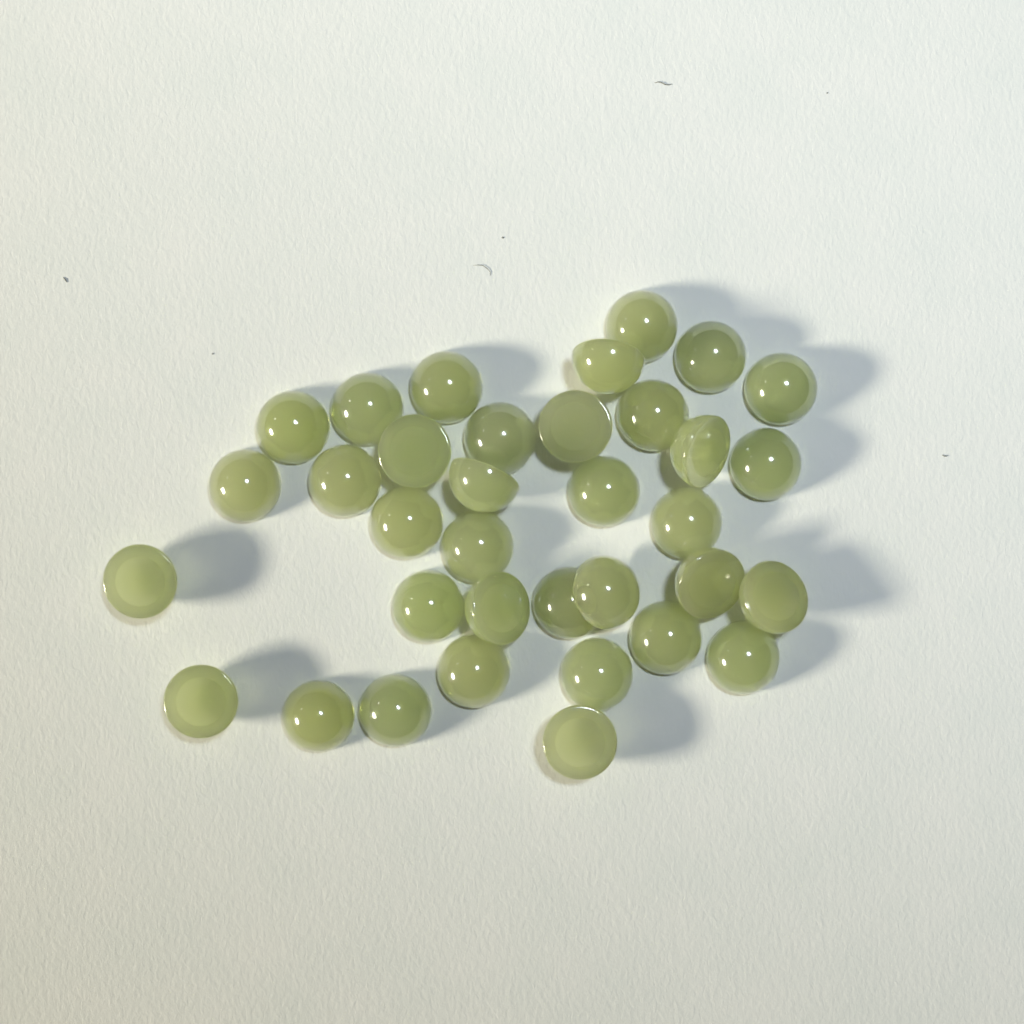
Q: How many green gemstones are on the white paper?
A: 35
